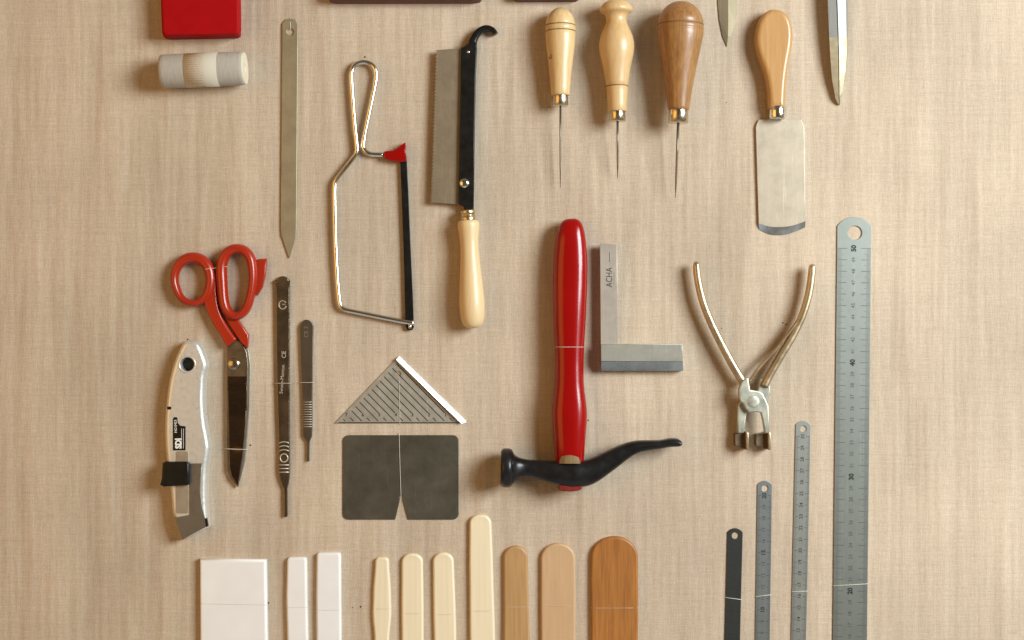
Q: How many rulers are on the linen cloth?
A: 4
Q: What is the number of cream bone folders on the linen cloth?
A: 4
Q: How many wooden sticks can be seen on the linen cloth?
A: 3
